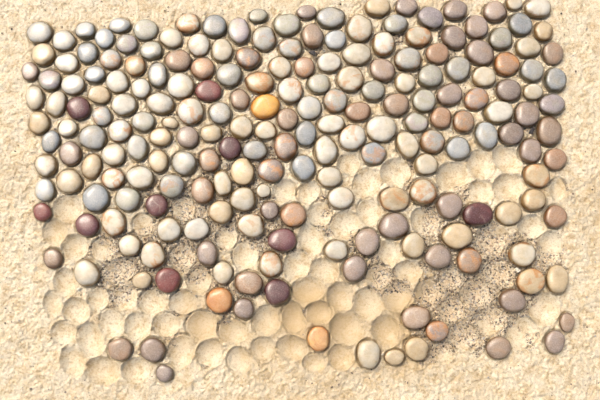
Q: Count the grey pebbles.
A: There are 55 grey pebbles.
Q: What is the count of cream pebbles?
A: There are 88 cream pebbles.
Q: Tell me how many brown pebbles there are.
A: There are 59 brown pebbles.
